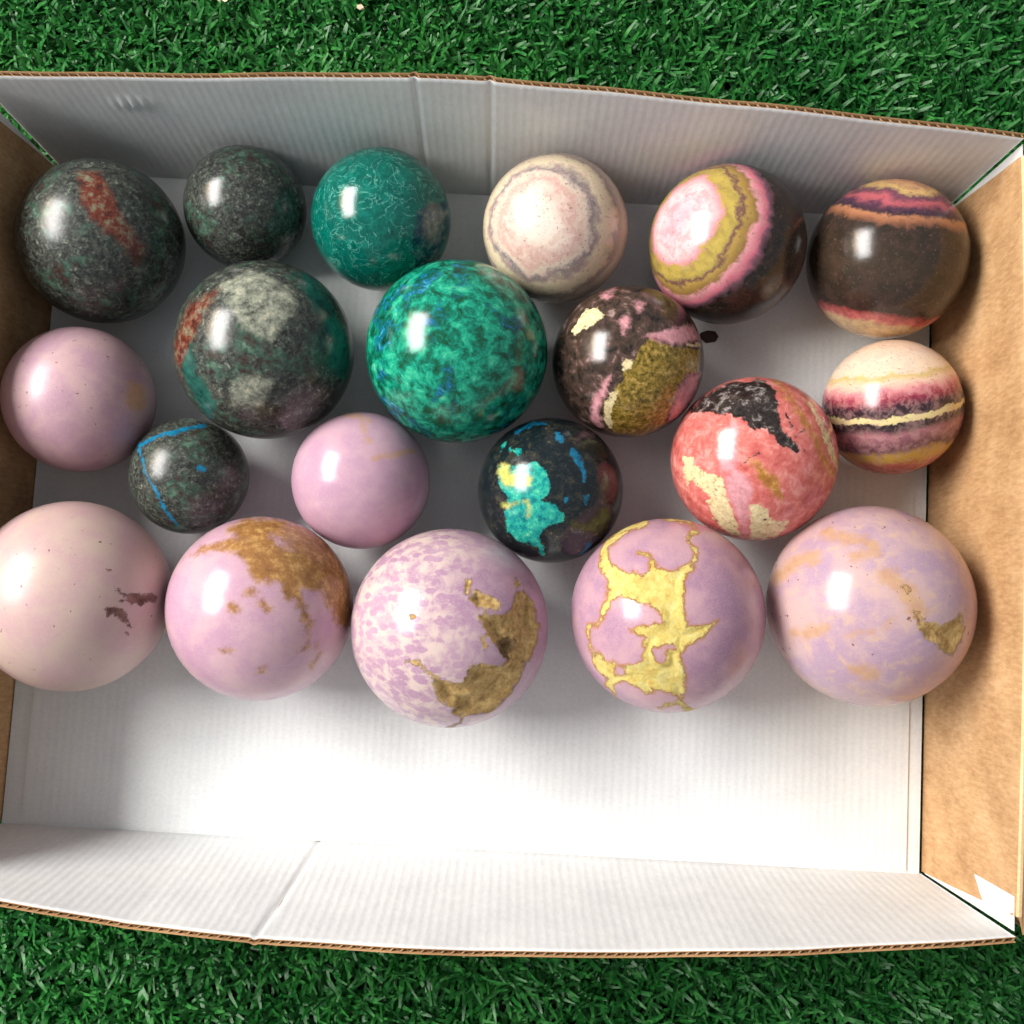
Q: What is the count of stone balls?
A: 20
